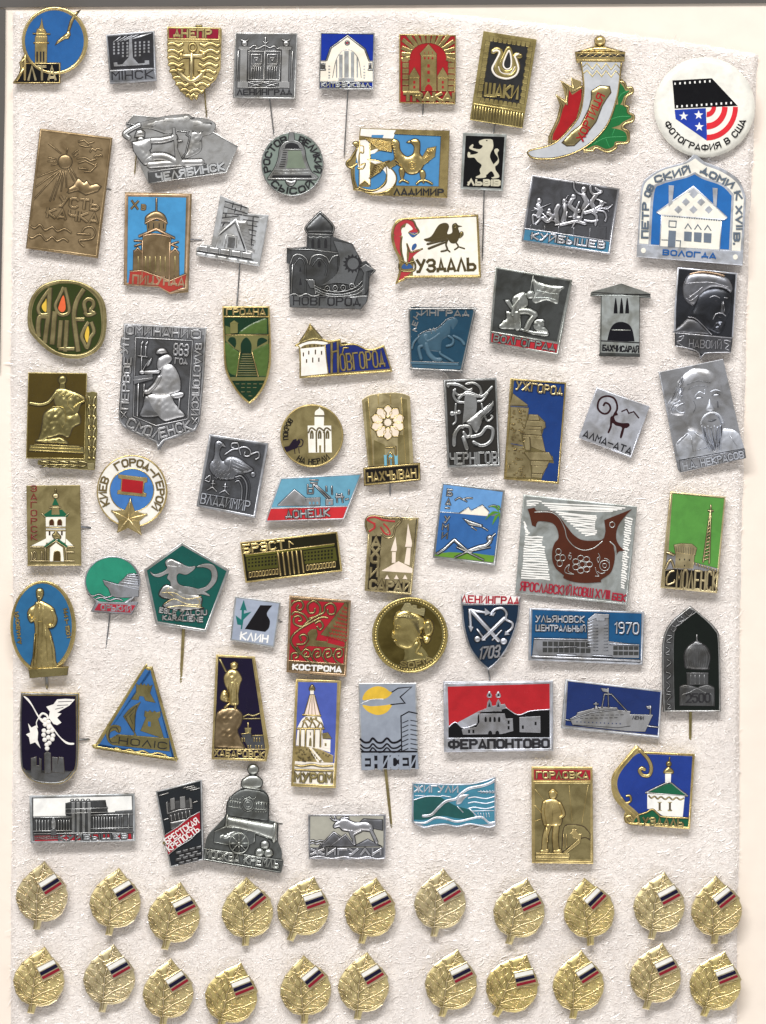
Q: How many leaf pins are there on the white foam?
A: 22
